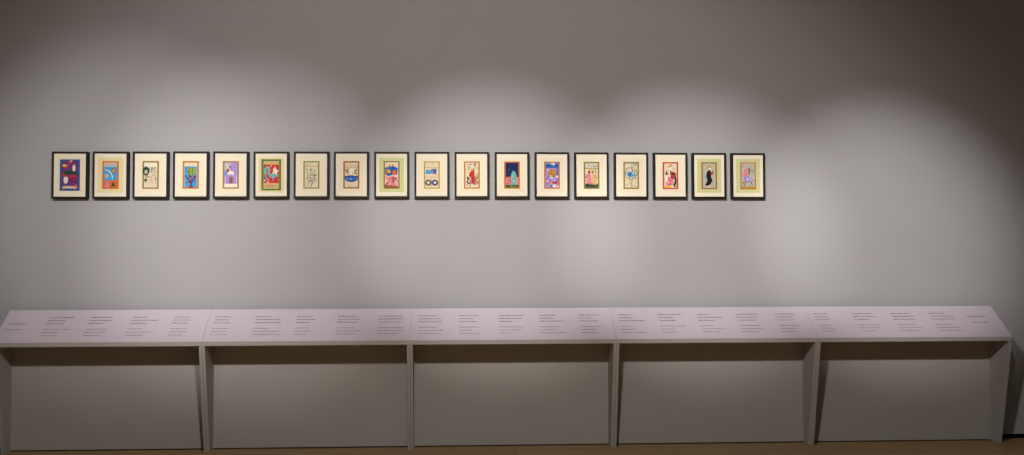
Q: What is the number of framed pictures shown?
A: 18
